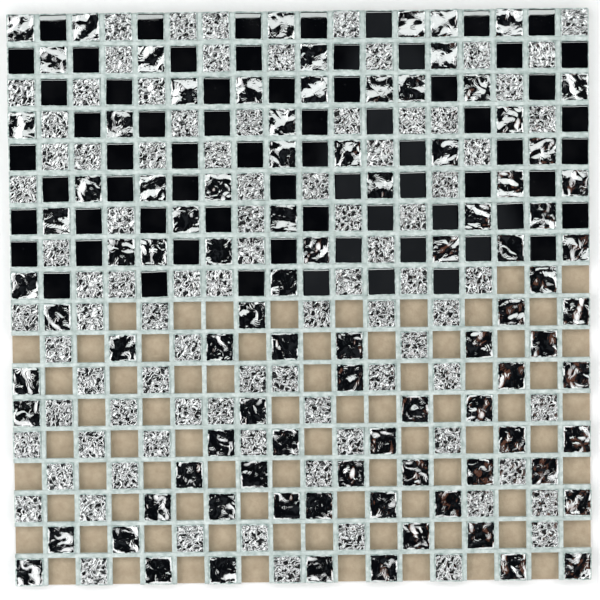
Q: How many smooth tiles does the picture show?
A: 68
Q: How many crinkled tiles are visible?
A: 88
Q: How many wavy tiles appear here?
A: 93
